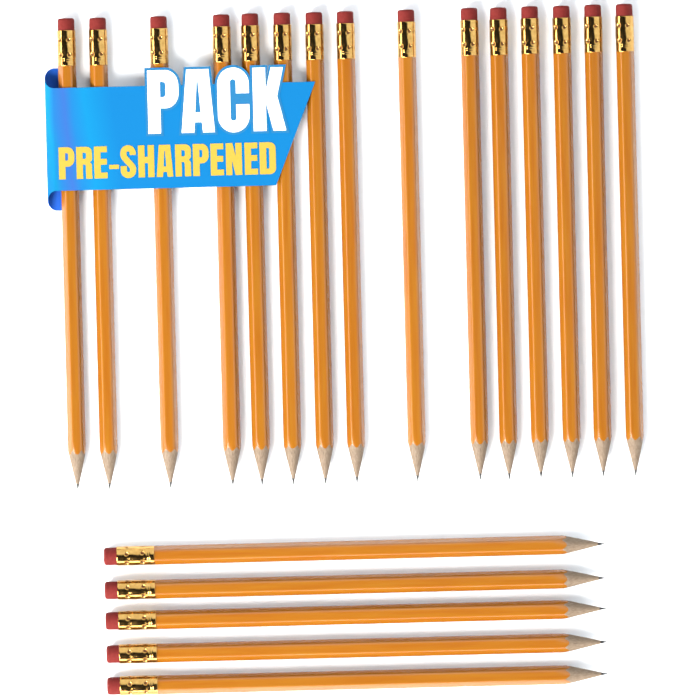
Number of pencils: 20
